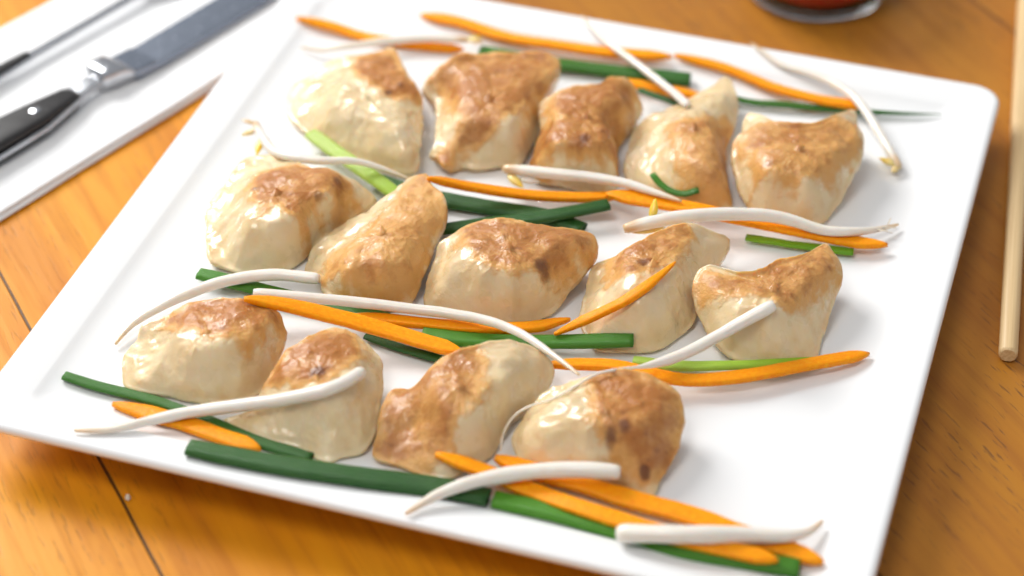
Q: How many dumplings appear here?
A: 14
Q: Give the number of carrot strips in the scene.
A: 13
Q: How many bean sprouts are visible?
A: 12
